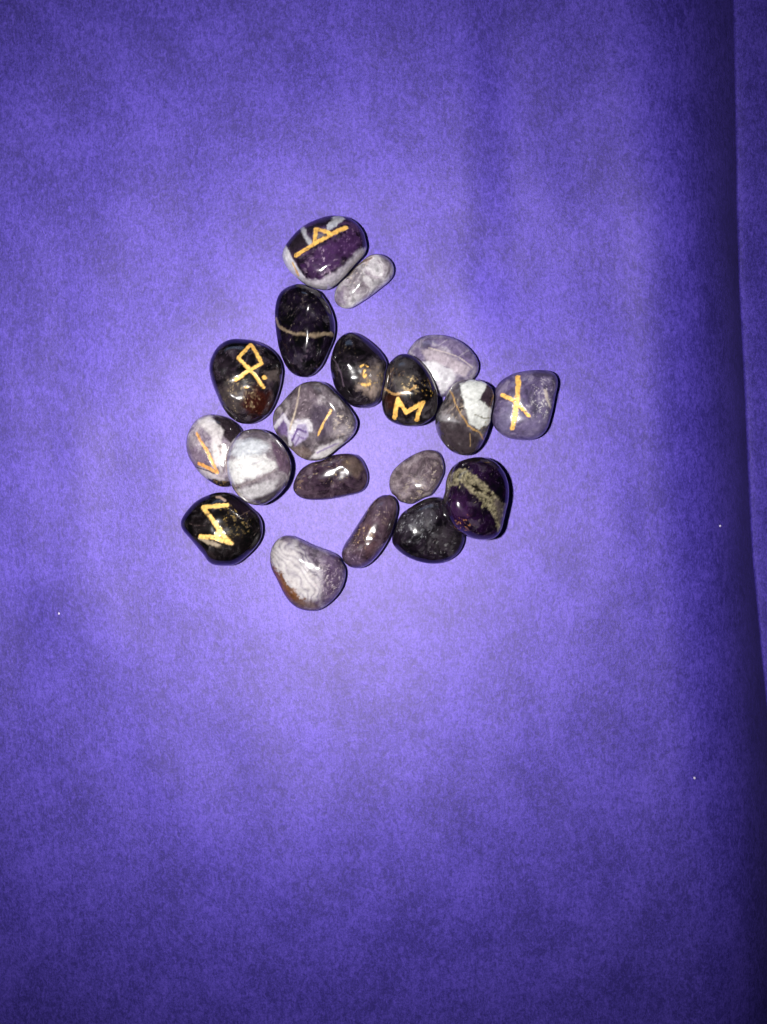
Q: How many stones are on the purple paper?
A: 19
